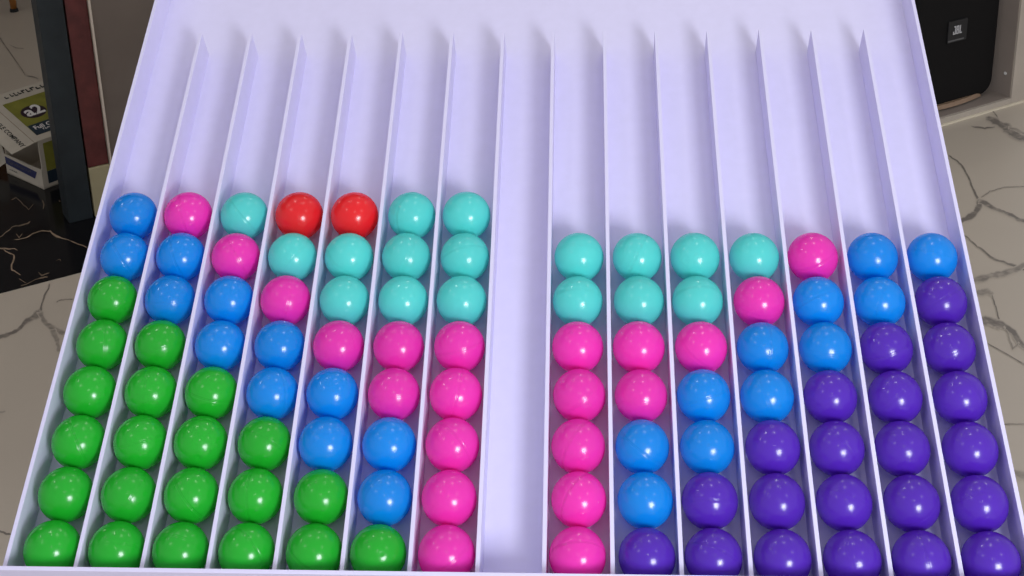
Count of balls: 105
